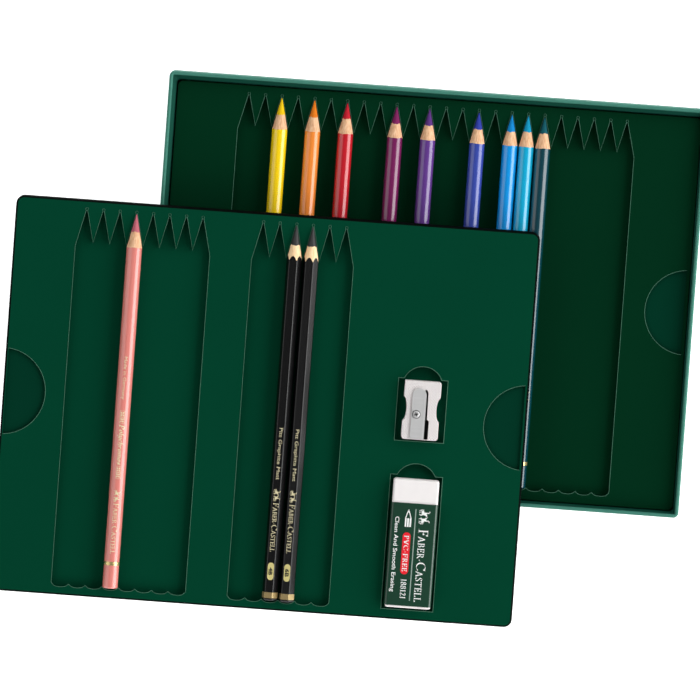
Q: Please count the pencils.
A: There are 12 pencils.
